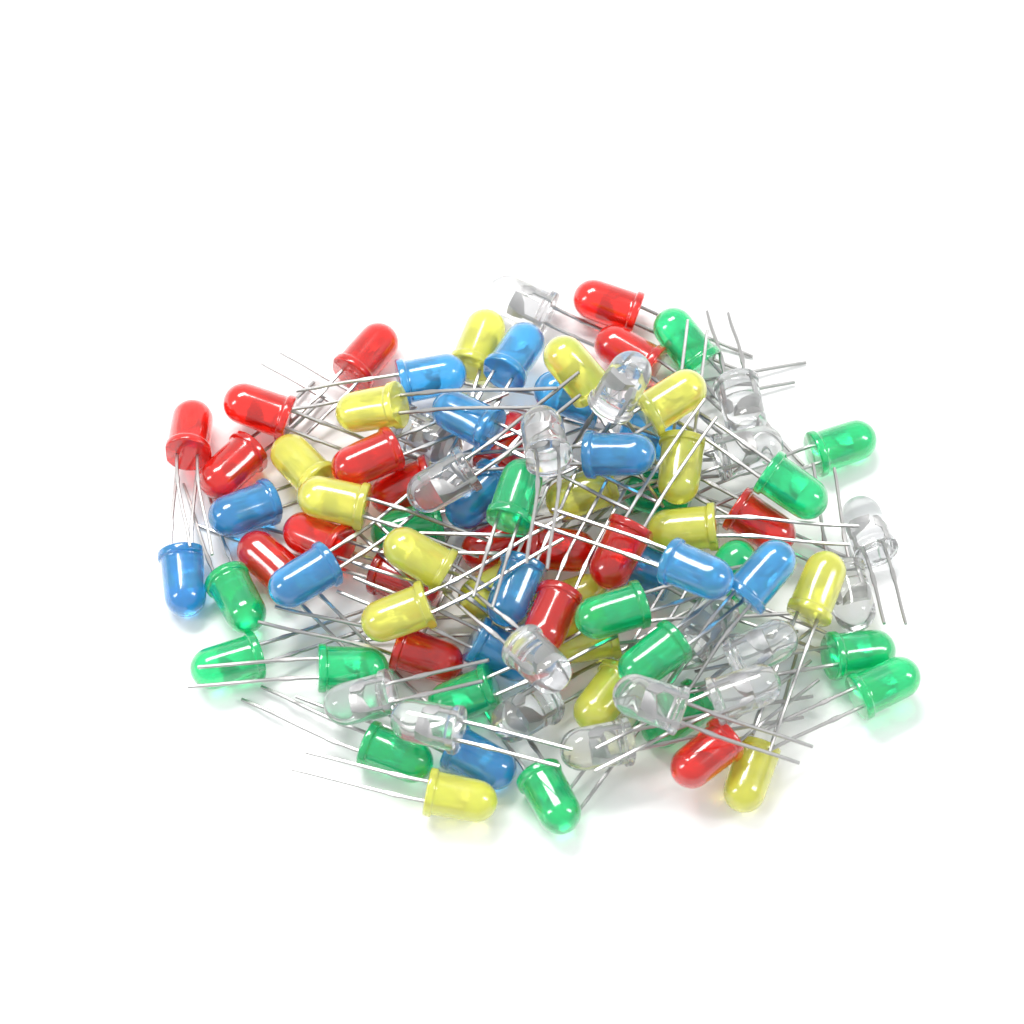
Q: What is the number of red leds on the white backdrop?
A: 19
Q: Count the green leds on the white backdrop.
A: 18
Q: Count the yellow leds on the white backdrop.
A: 18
